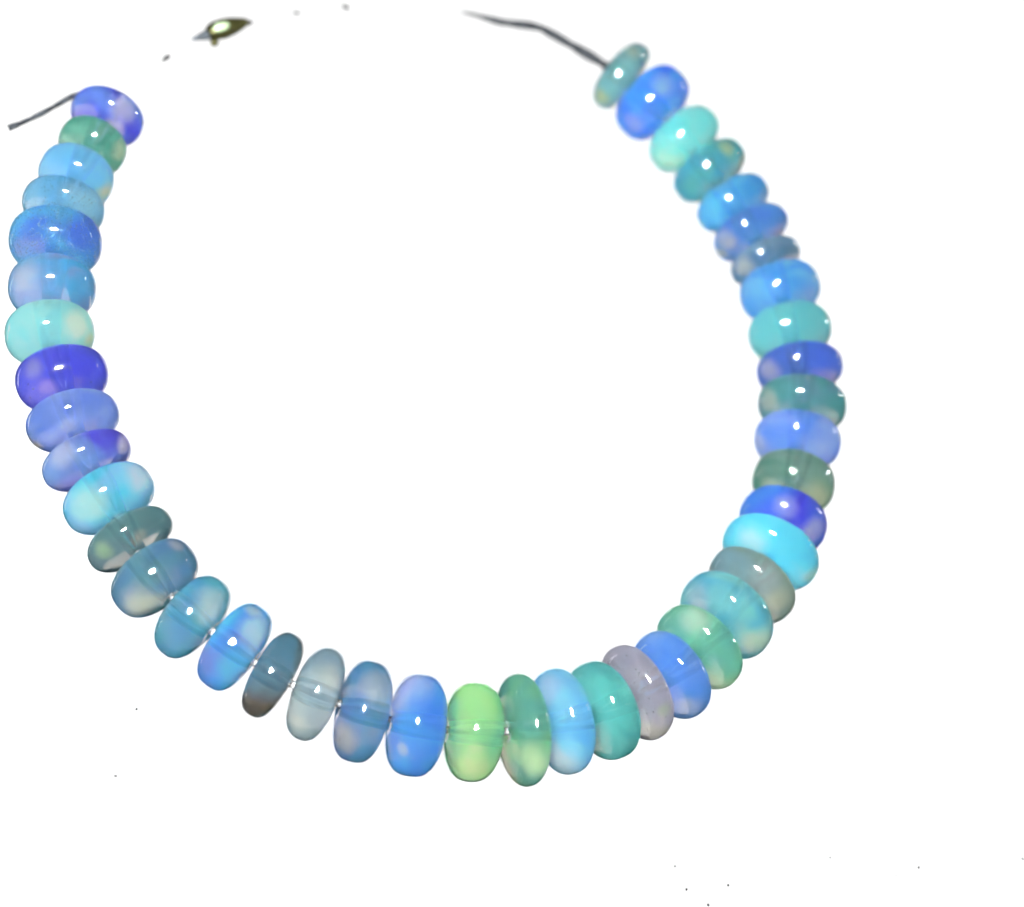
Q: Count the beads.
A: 43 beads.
